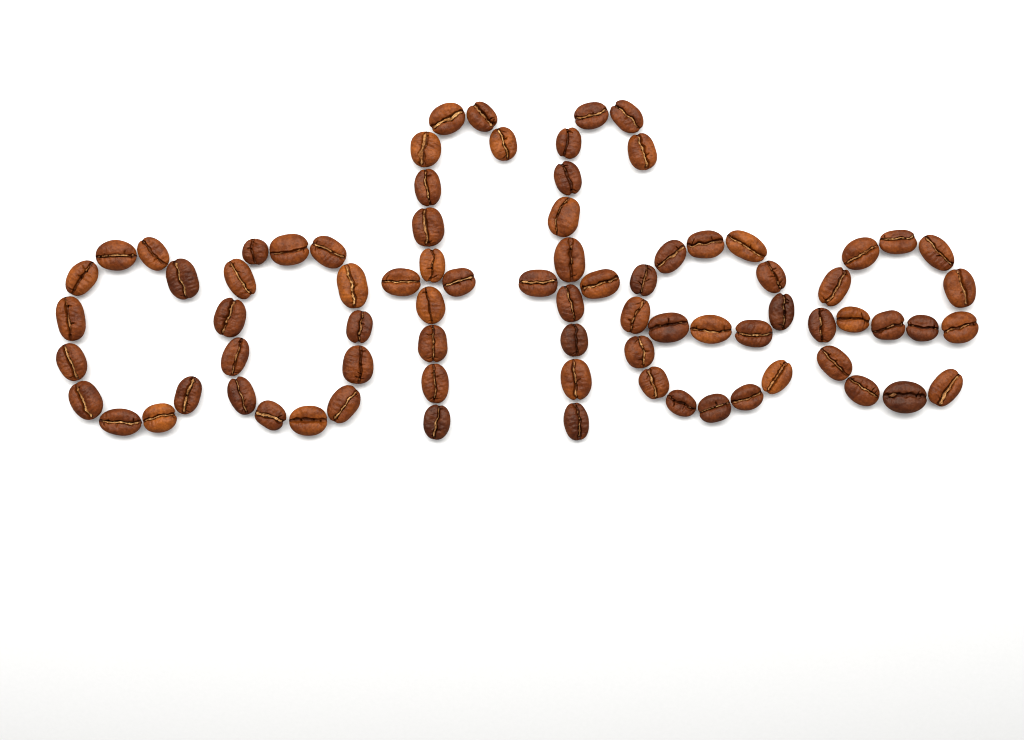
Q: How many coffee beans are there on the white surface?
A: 79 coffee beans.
